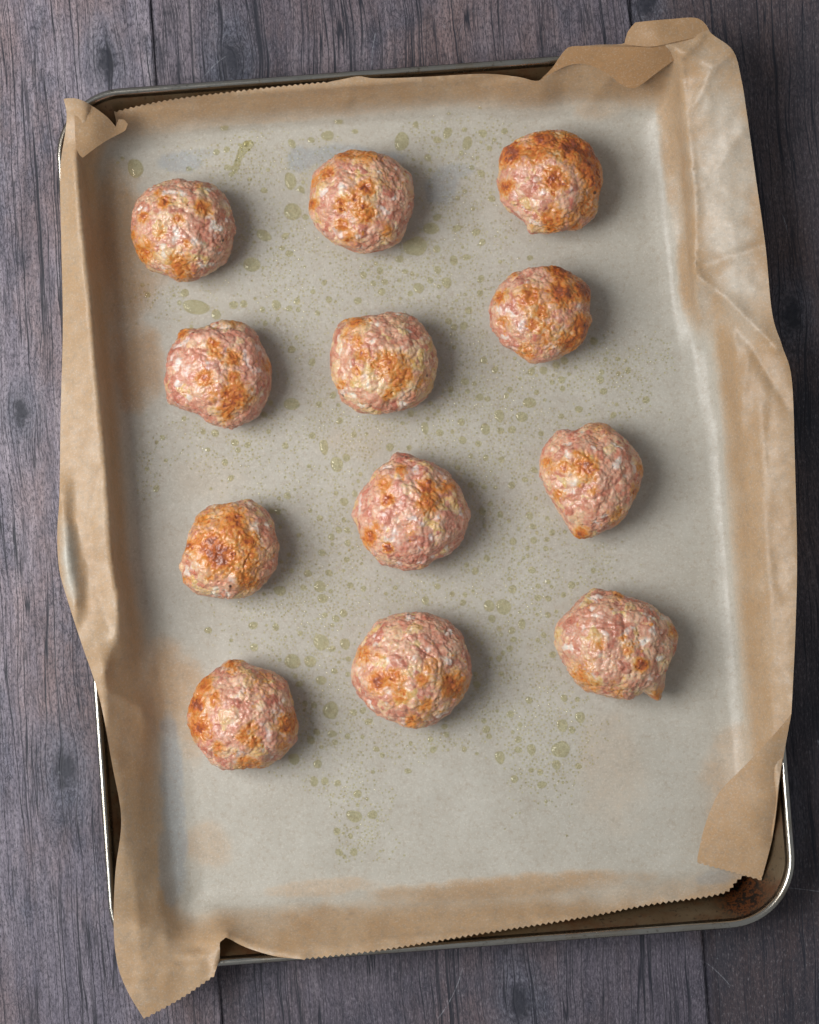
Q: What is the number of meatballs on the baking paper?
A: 12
